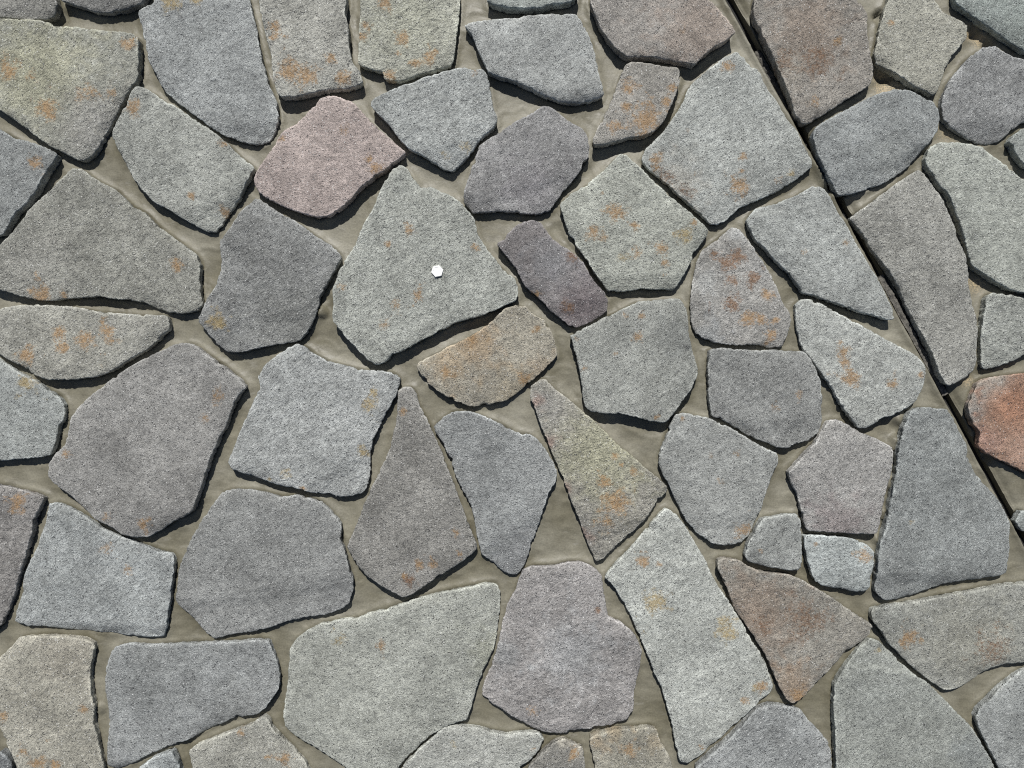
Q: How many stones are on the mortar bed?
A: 69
